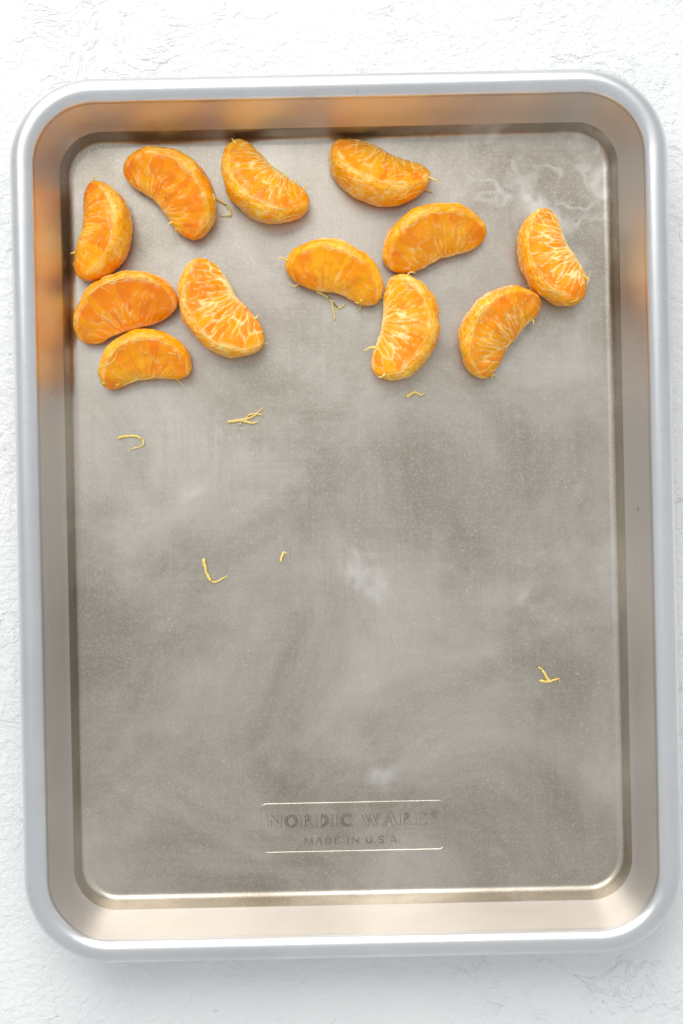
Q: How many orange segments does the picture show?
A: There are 12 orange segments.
